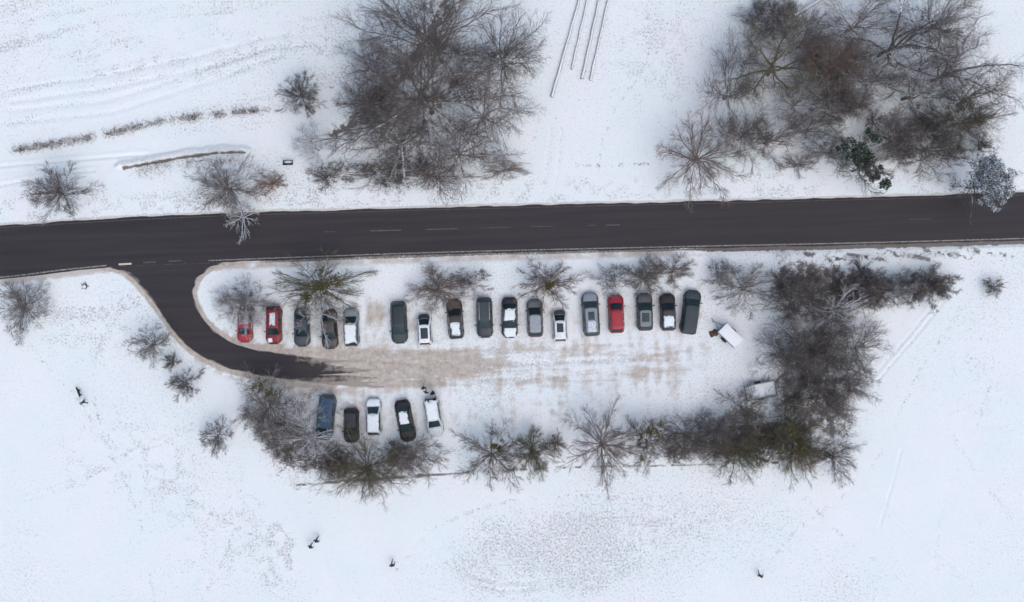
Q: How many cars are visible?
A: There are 22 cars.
